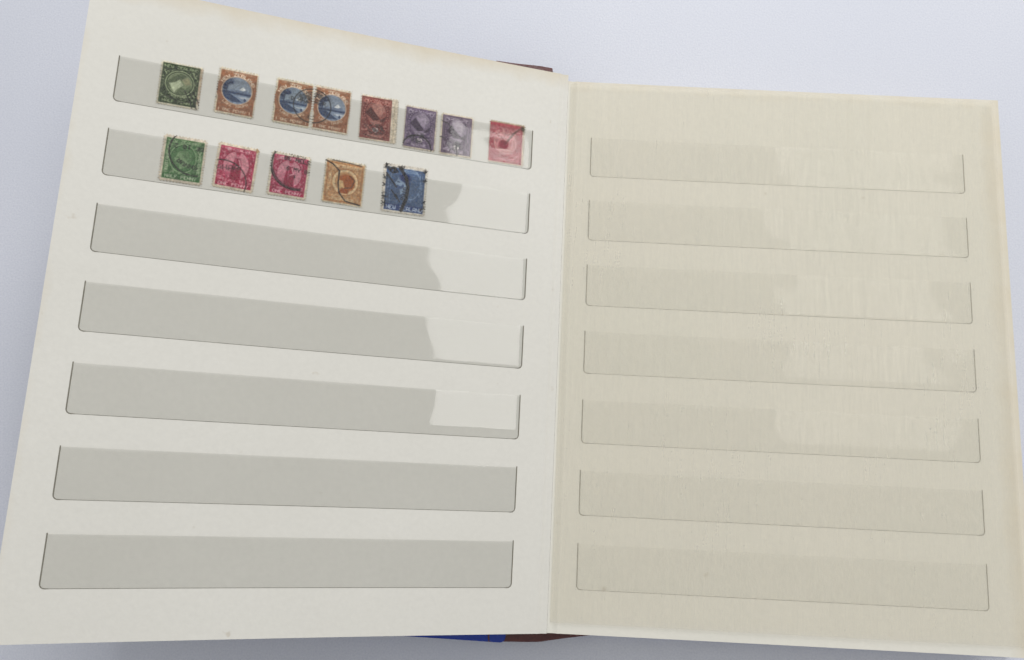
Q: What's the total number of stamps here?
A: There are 13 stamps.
